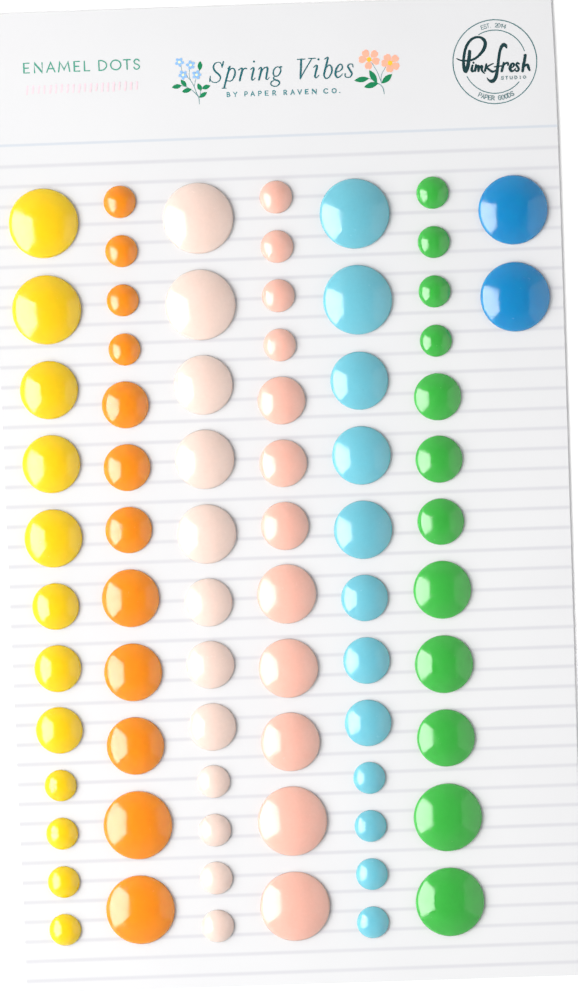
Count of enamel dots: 74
